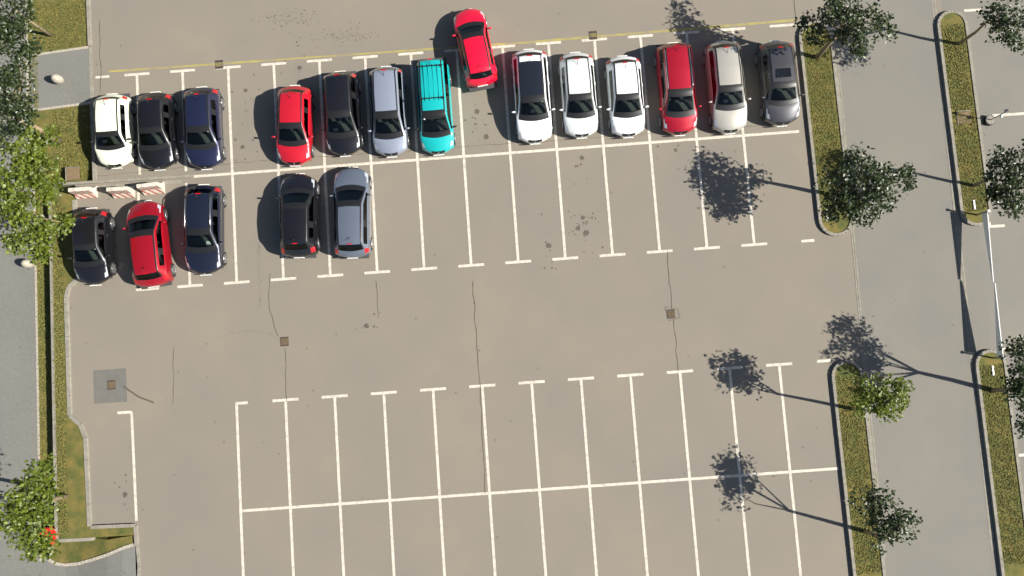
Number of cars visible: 19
